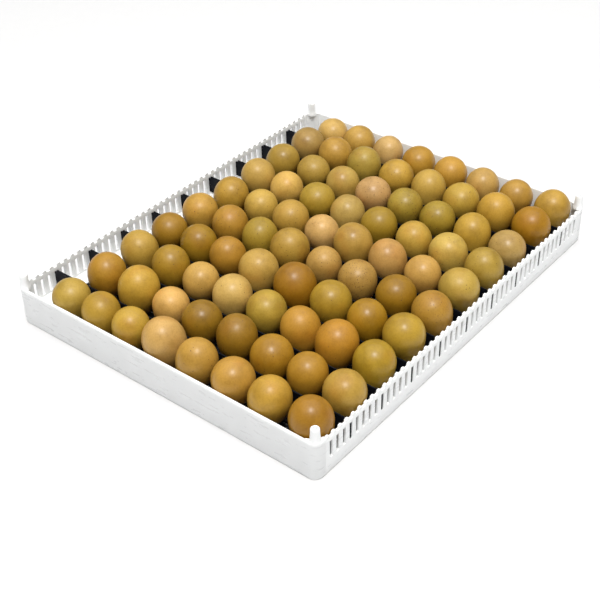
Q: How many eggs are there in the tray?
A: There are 80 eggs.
